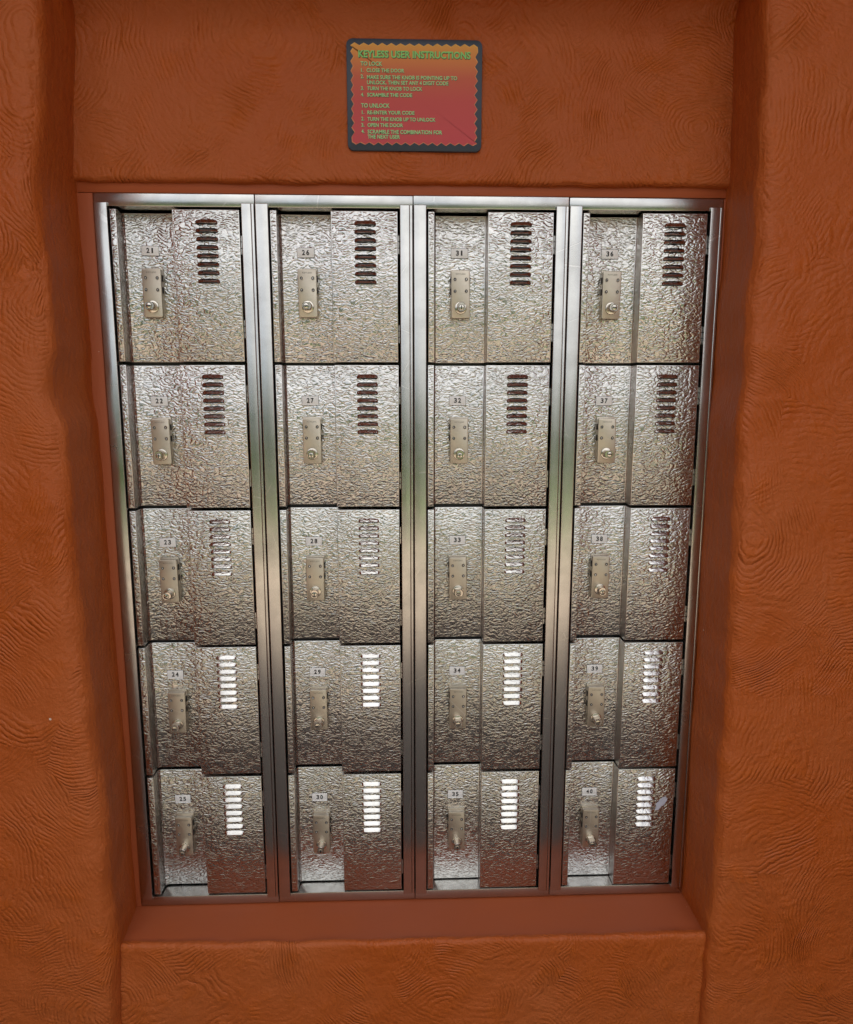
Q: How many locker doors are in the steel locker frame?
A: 20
